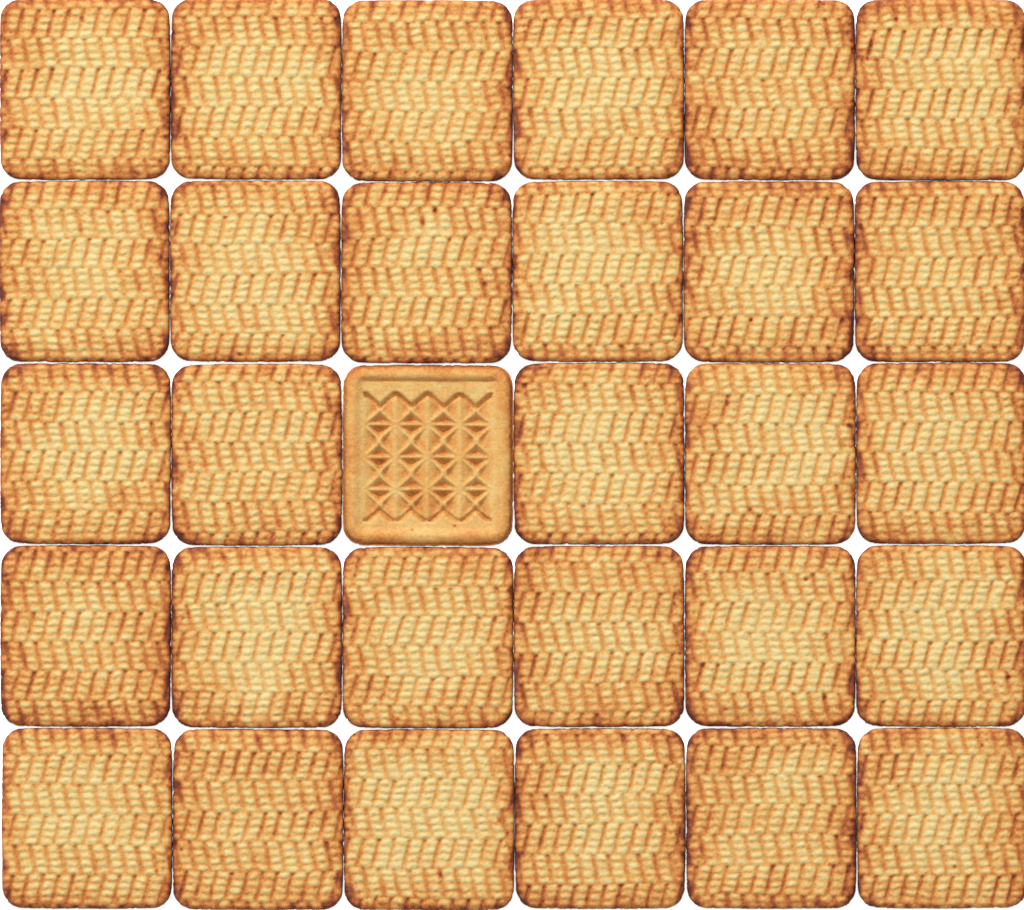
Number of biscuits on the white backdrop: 30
